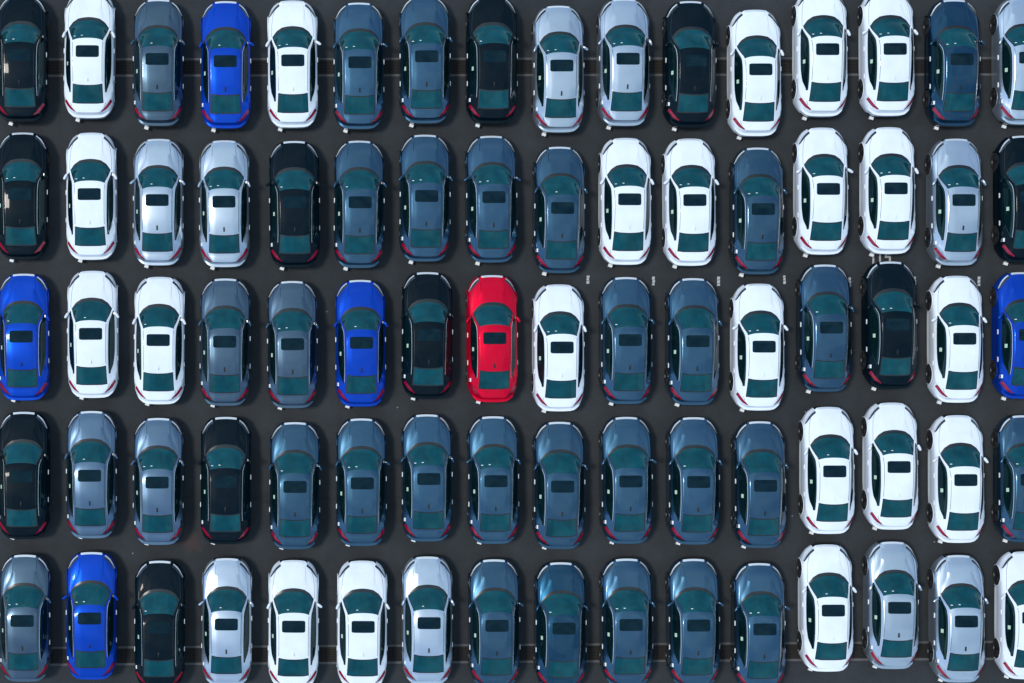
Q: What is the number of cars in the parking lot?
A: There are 80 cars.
